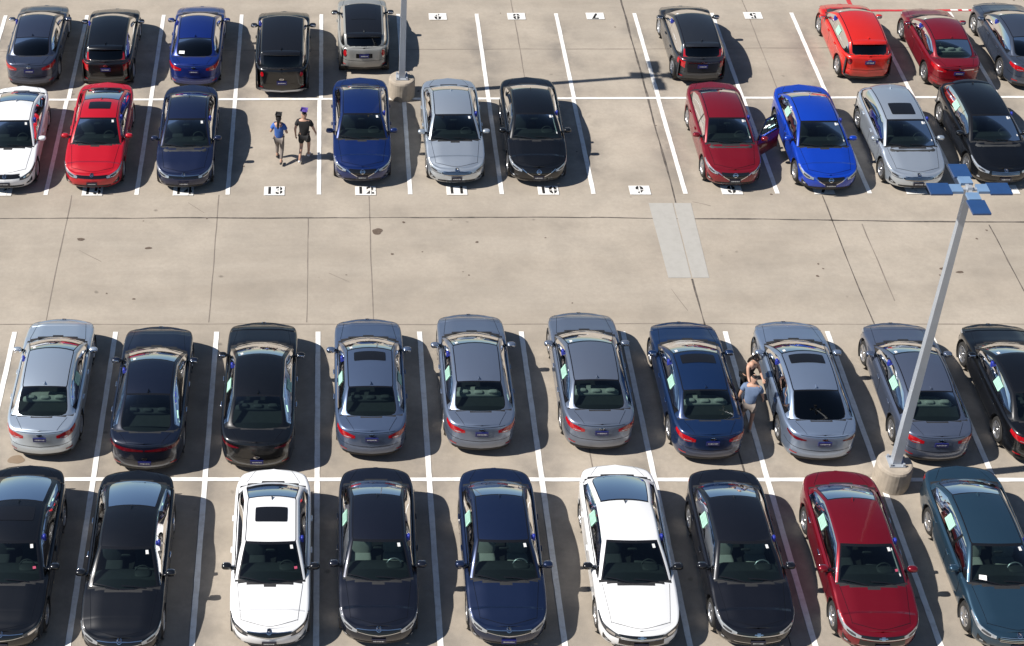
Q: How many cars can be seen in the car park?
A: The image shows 38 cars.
